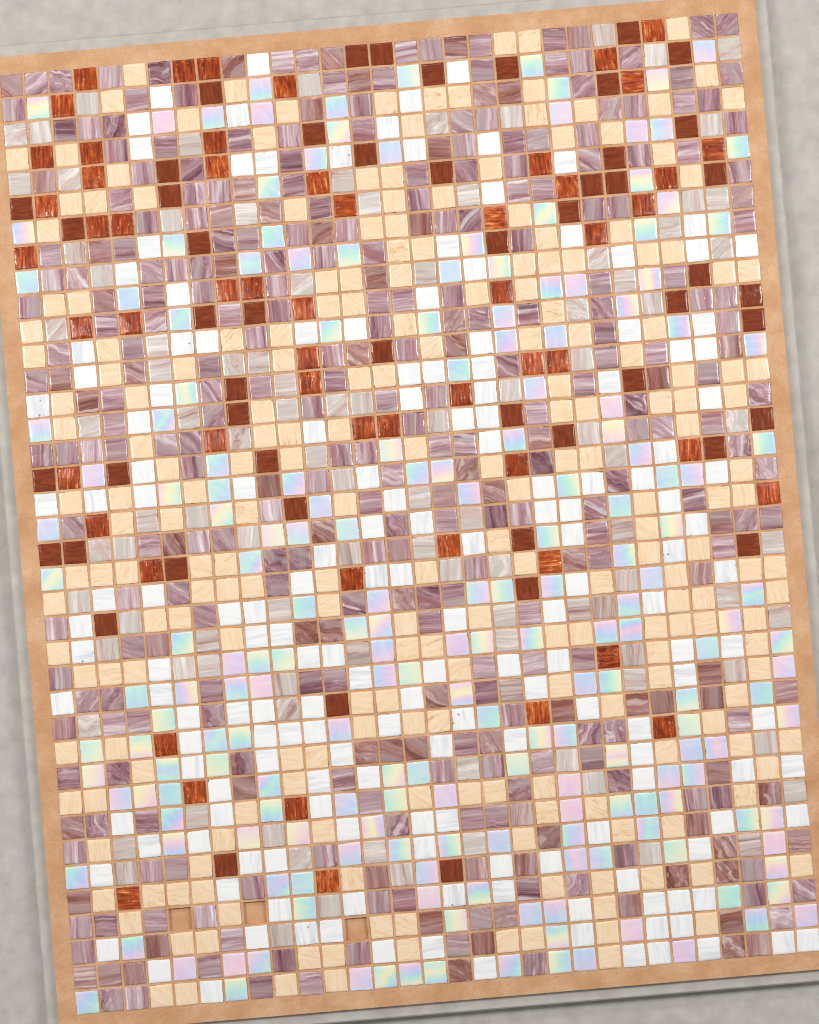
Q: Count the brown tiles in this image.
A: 51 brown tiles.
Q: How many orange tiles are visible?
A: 57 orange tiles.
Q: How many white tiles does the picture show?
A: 173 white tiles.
